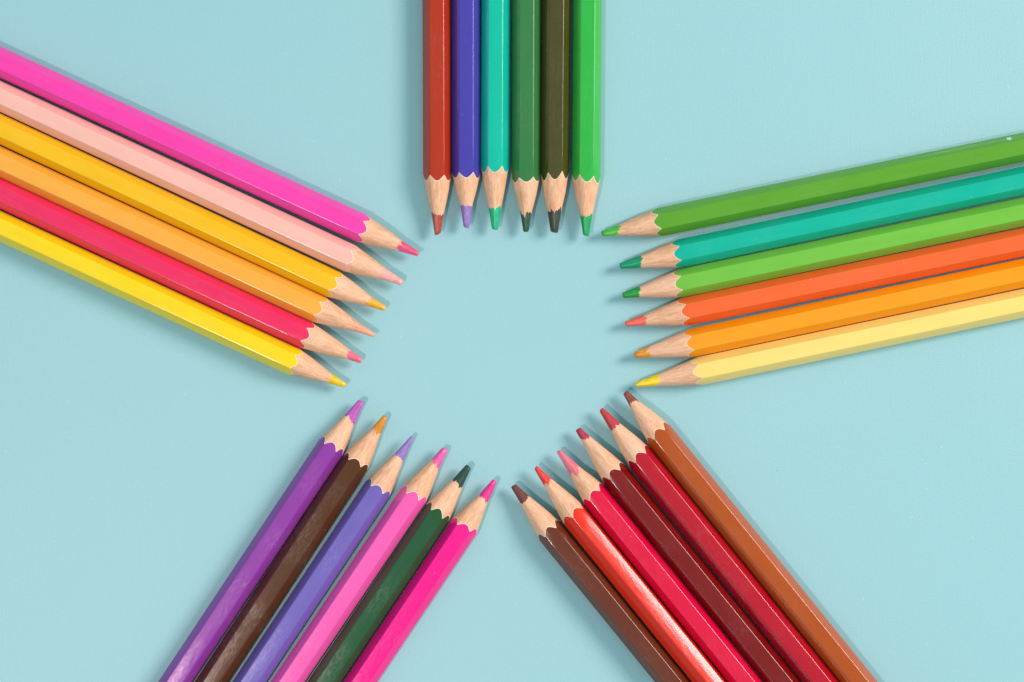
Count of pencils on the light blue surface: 30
